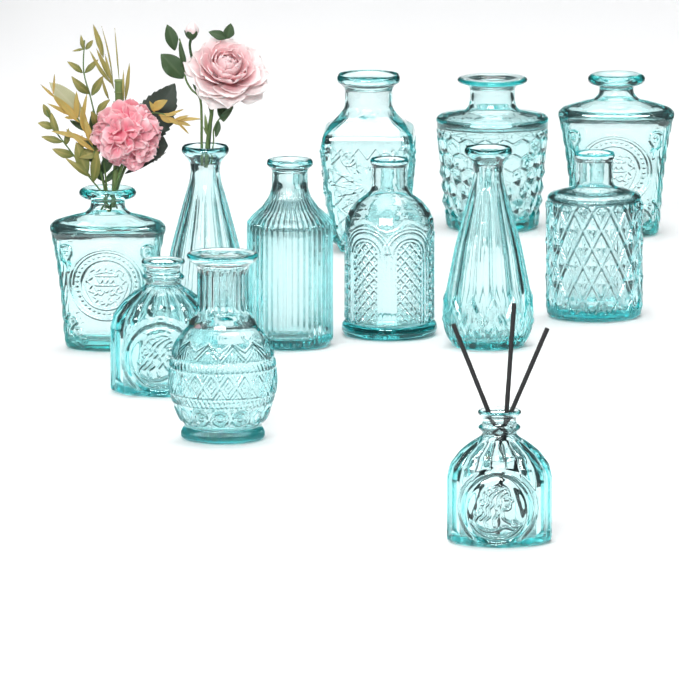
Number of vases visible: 12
